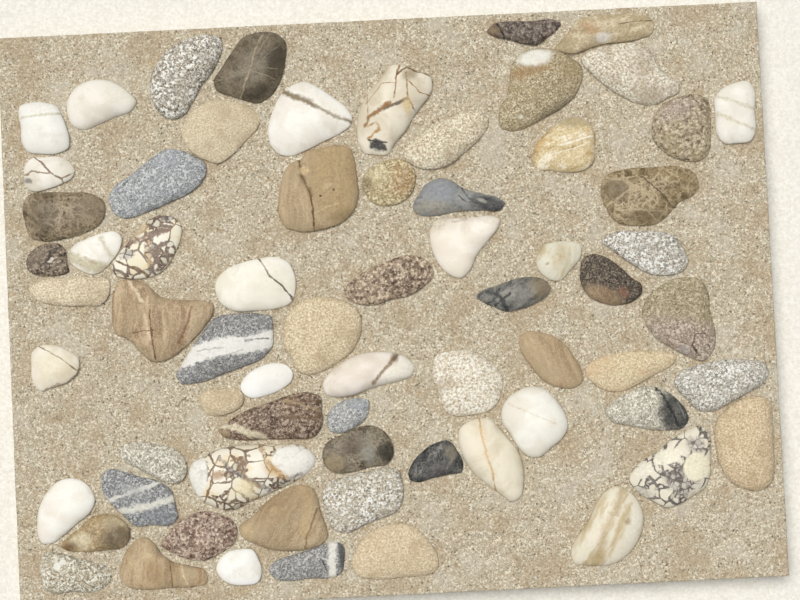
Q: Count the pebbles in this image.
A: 68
